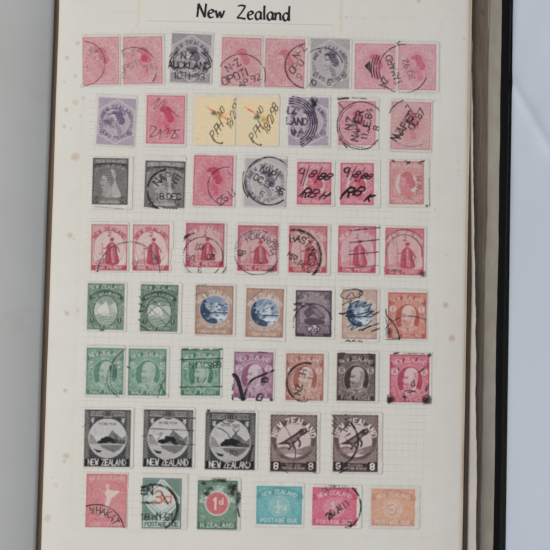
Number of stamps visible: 54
